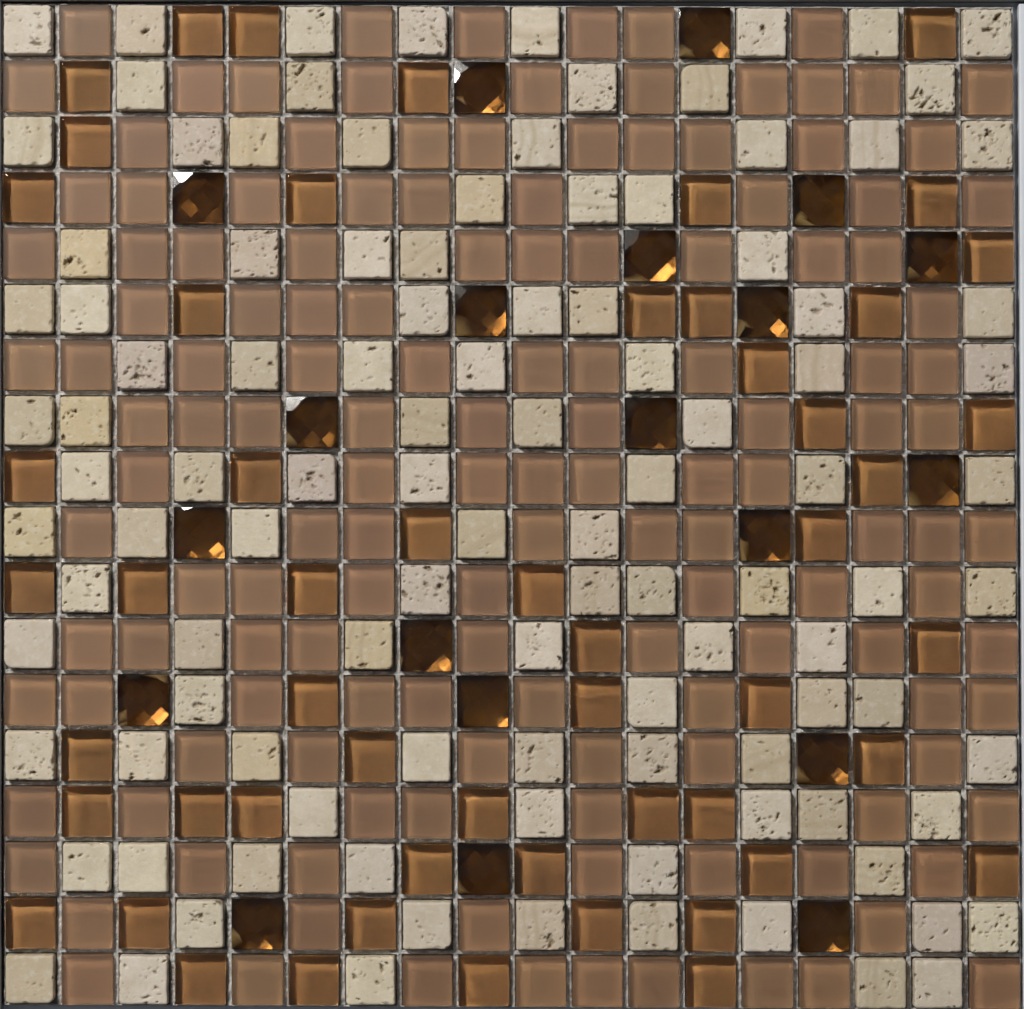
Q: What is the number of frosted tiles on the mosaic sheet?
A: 142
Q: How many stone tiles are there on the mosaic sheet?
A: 108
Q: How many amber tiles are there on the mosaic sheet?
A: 54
